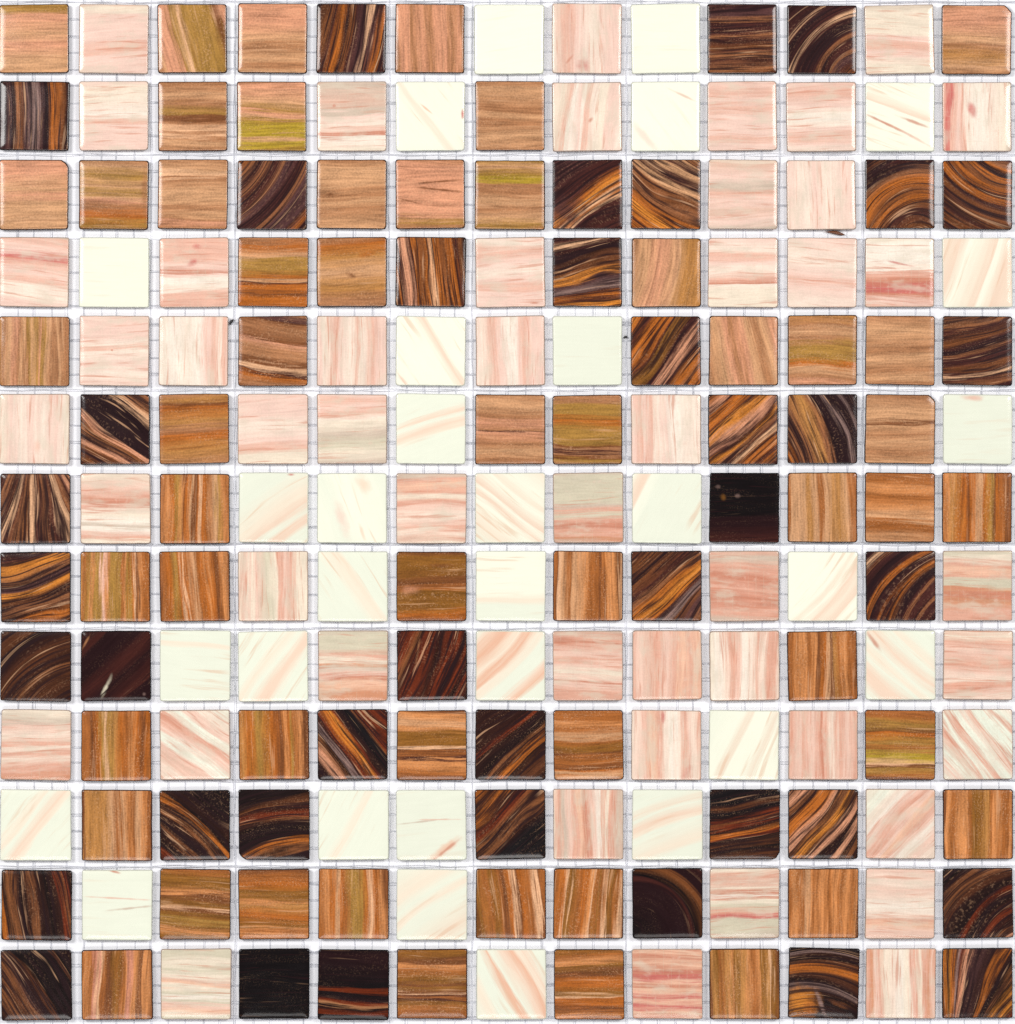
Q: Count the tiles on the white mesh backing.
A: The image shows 169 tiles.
